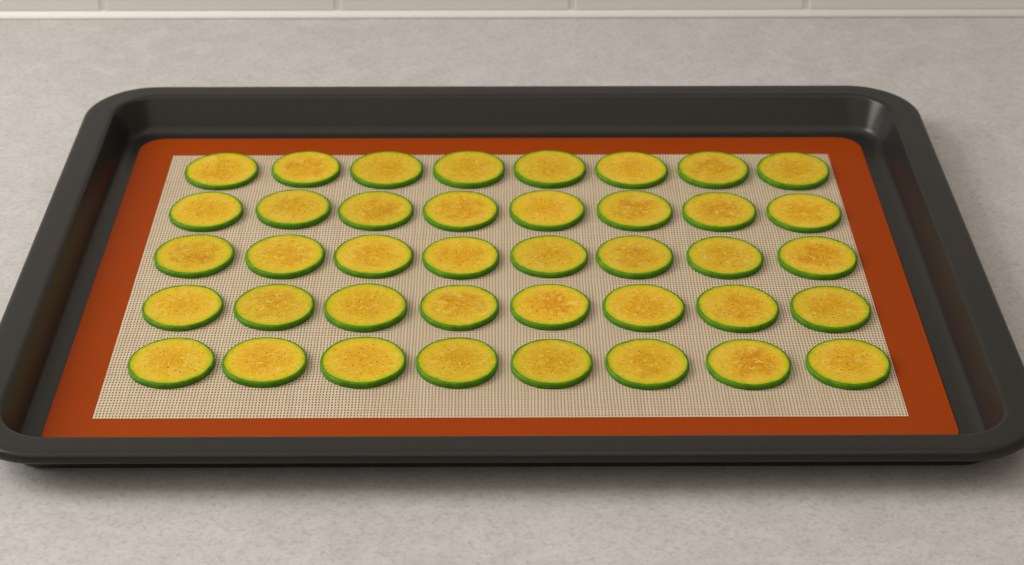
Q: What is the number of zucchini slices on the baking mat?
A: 40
